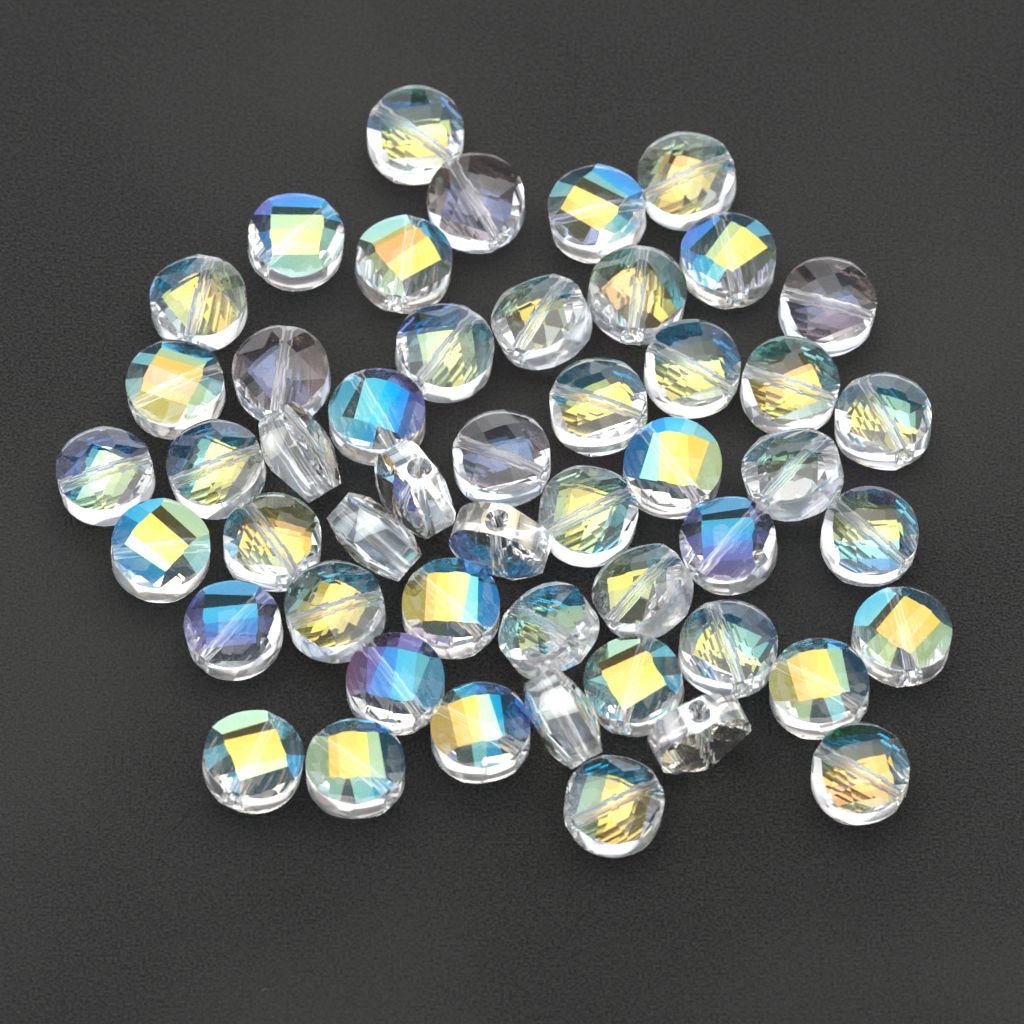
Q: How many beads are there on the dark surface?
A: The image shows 50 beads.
